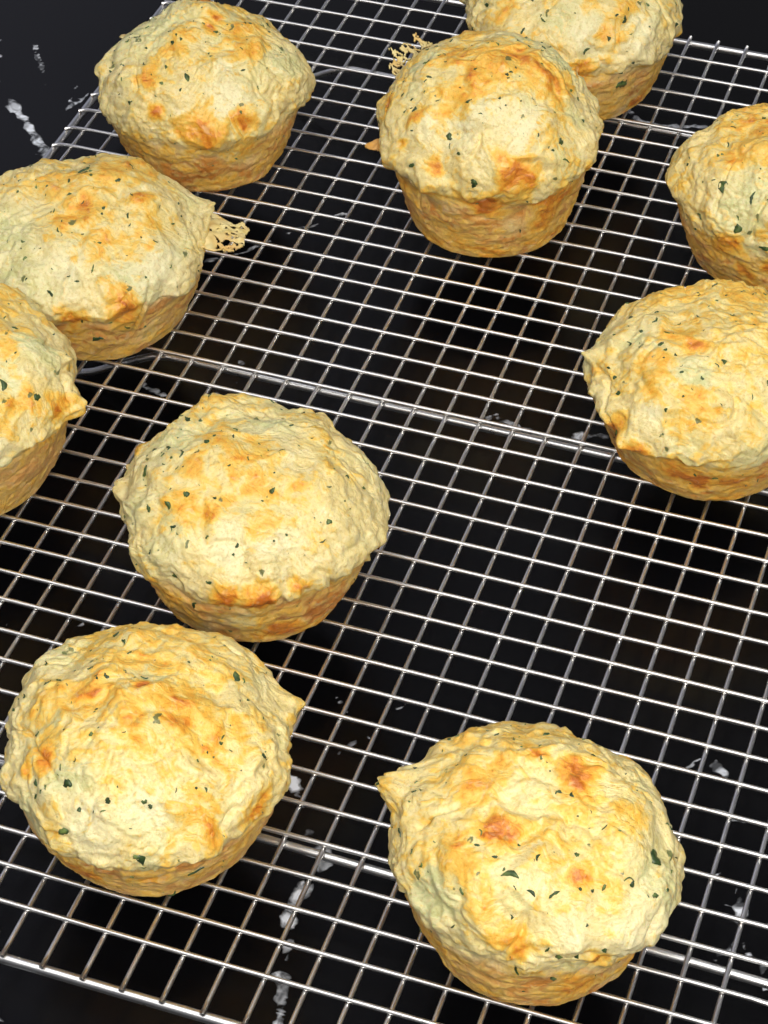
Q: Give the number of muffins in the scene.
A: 10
